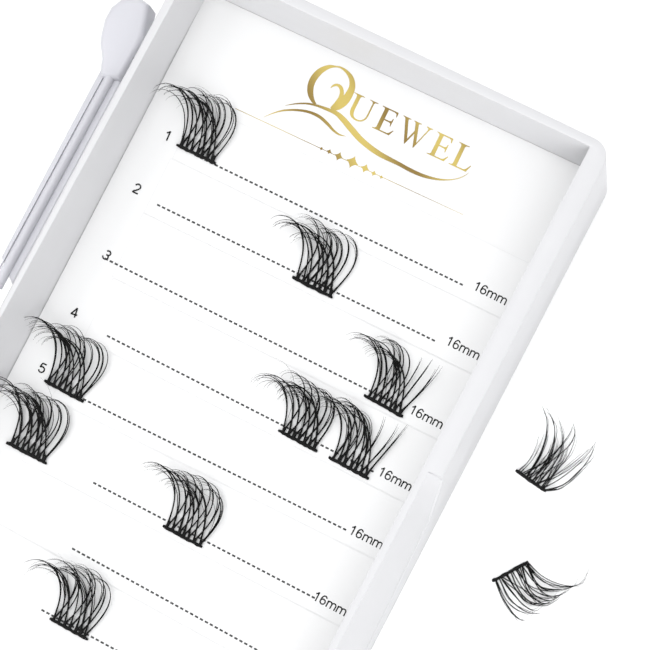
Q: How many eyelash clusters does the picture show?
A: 11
